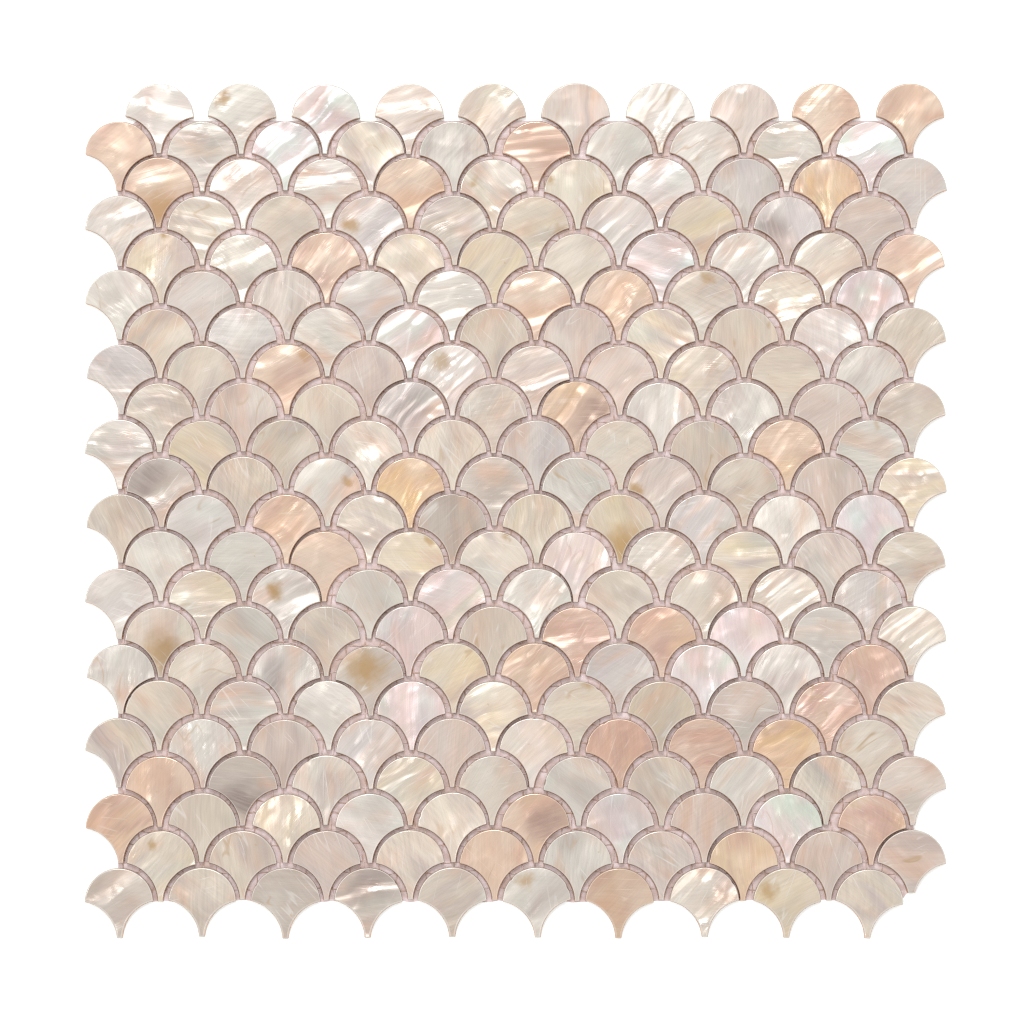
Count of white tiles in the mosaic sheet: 188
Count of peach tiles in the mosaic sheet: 32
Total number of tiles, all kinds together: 220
